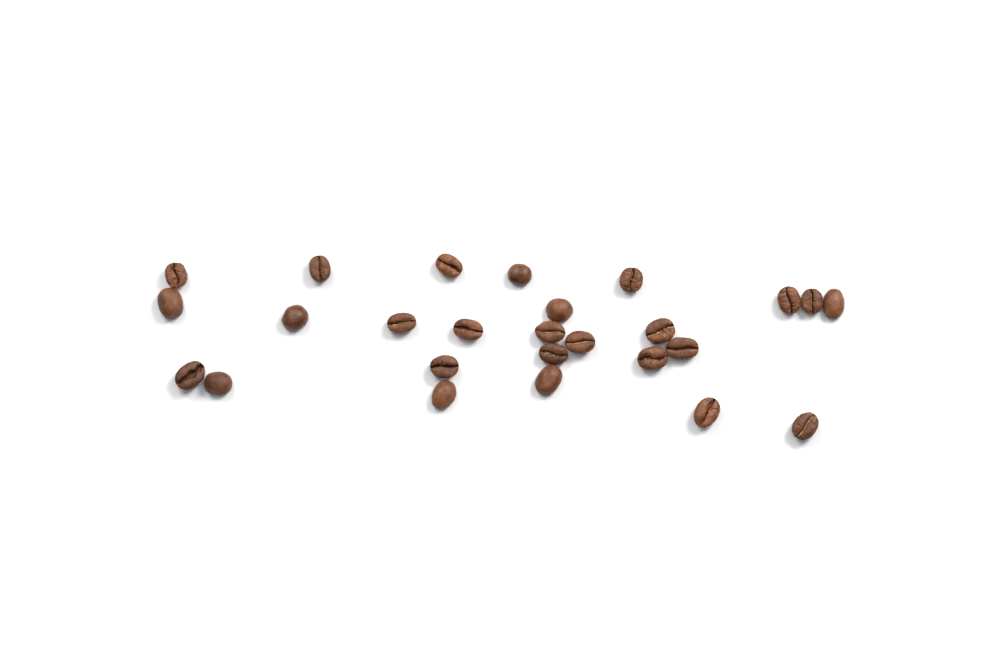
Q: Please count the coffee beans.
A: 26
